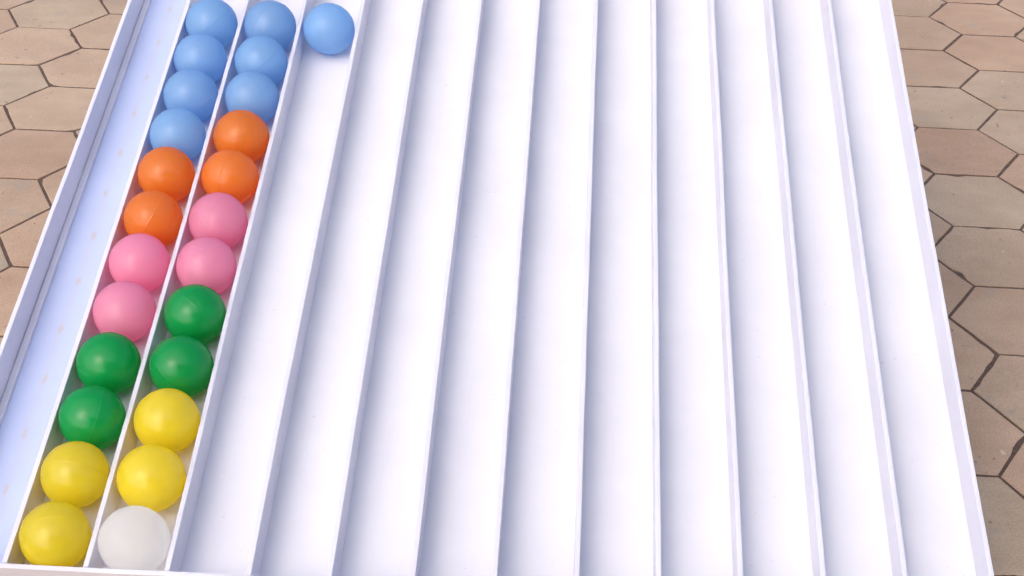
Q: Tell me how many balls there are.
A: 25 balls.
